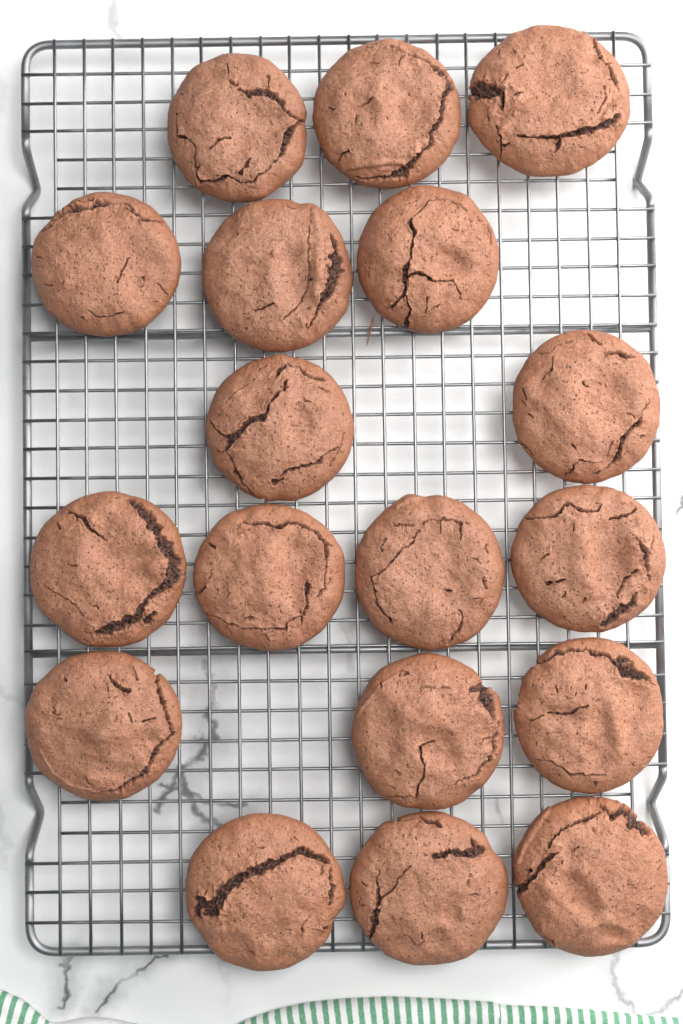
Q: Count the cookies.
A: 18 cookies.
